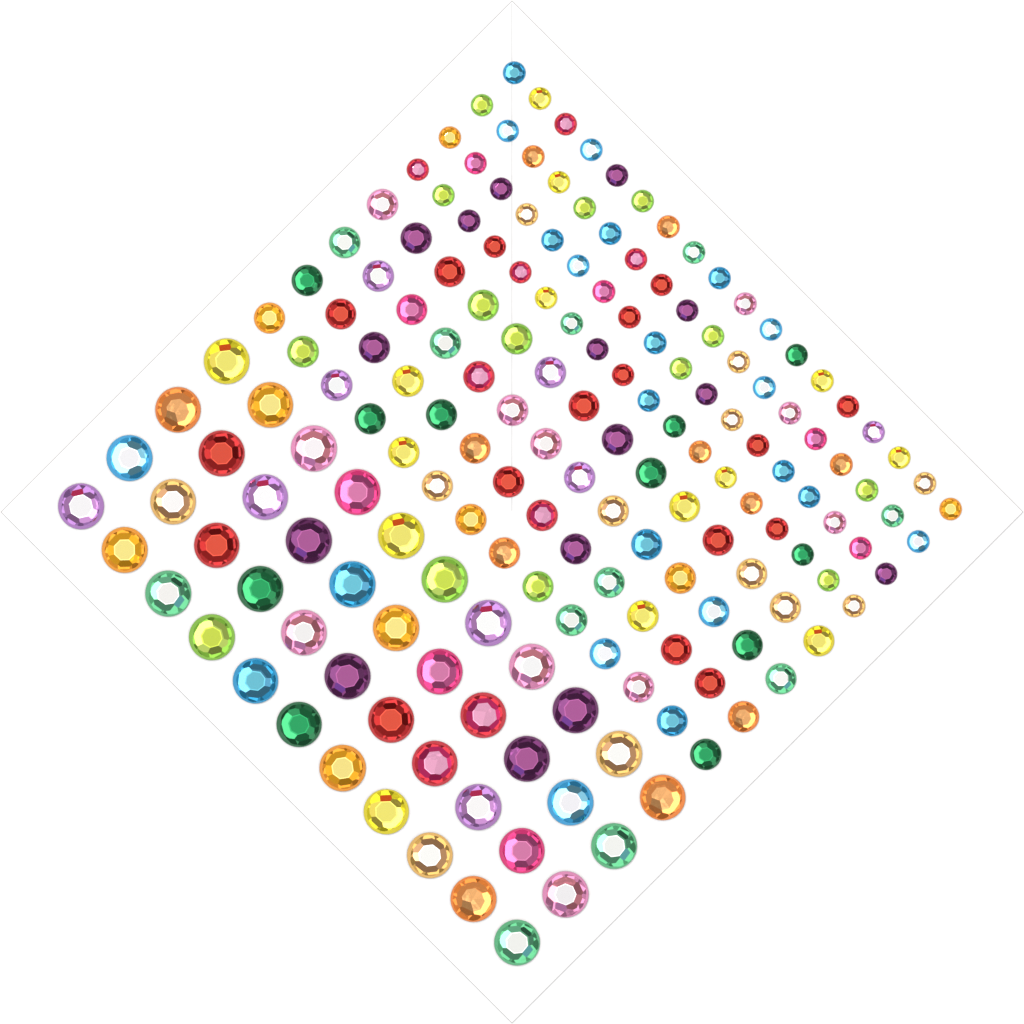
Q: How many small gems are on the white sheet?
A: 72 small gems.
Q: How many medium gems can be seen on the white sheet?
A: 56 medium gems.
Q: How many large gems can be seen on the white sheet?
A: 44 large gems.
